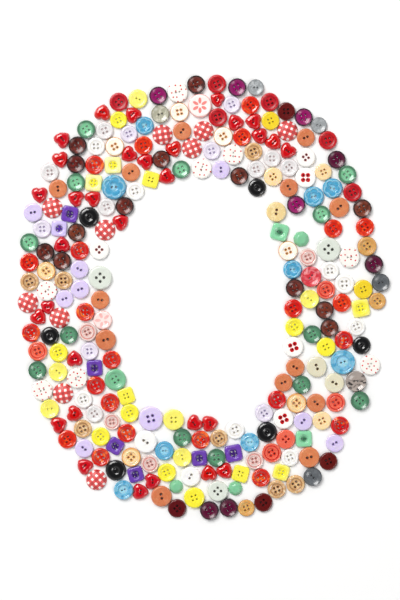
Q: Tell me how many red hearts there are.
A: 31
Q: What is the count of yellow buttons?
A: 23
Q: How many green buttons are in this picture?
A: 19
